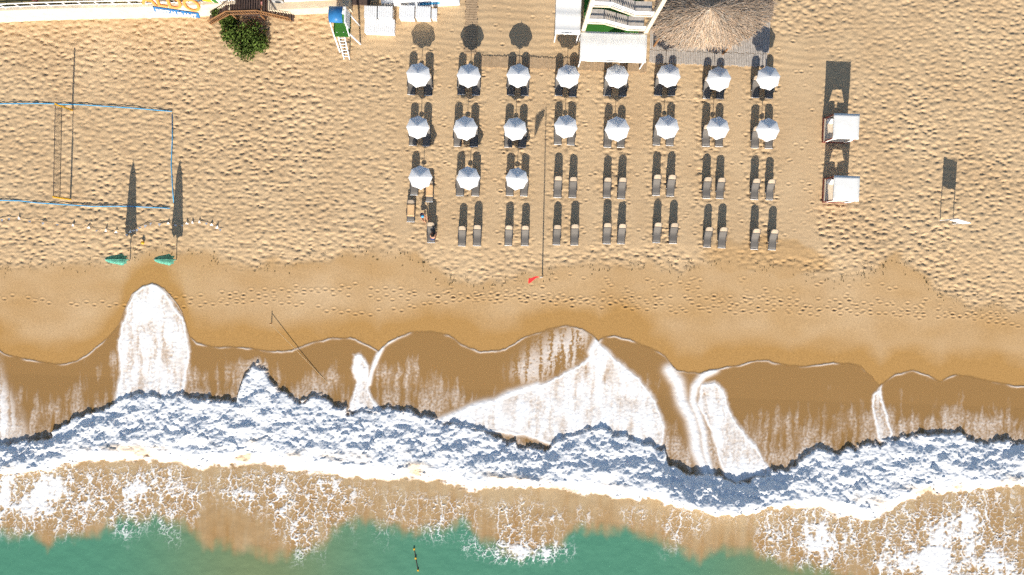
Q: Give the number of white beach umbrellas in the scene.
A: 19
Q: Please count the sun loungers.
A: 64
